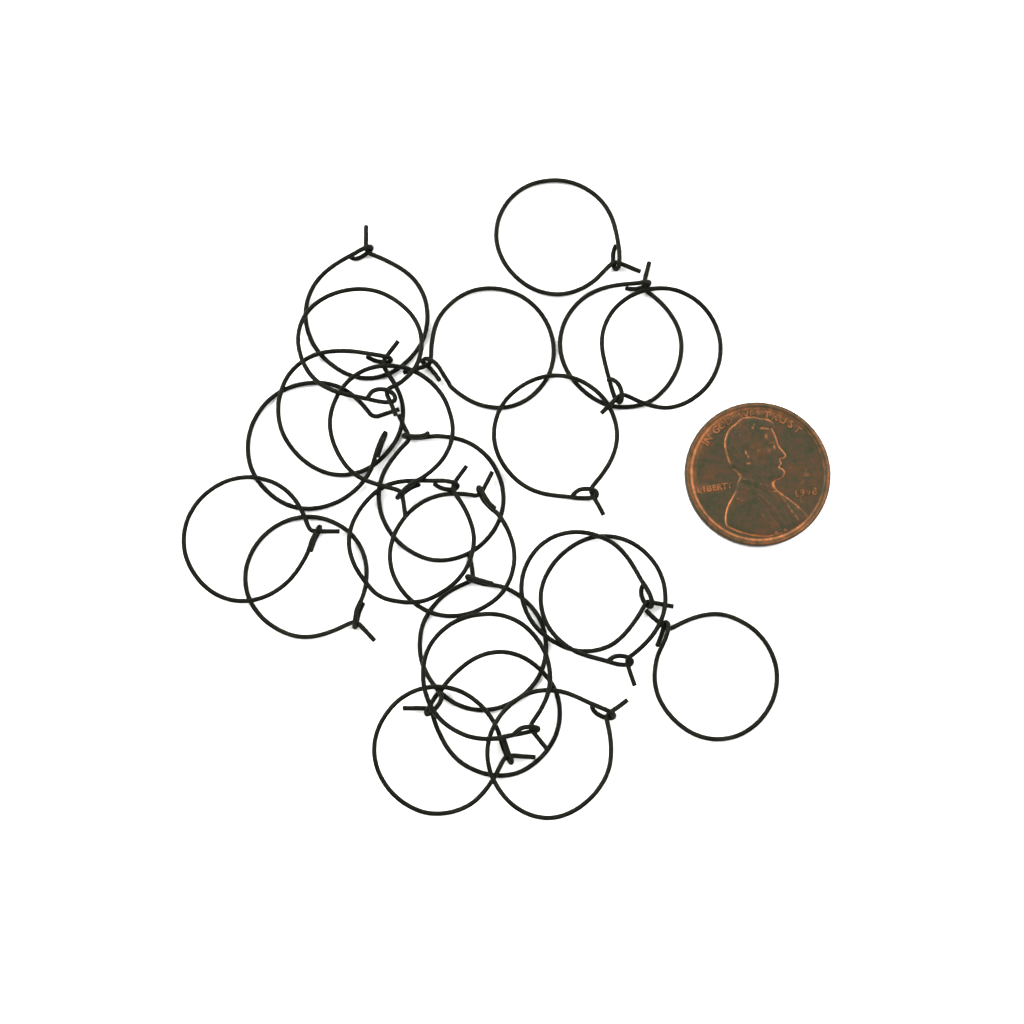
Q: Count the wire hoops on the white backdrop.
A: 23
